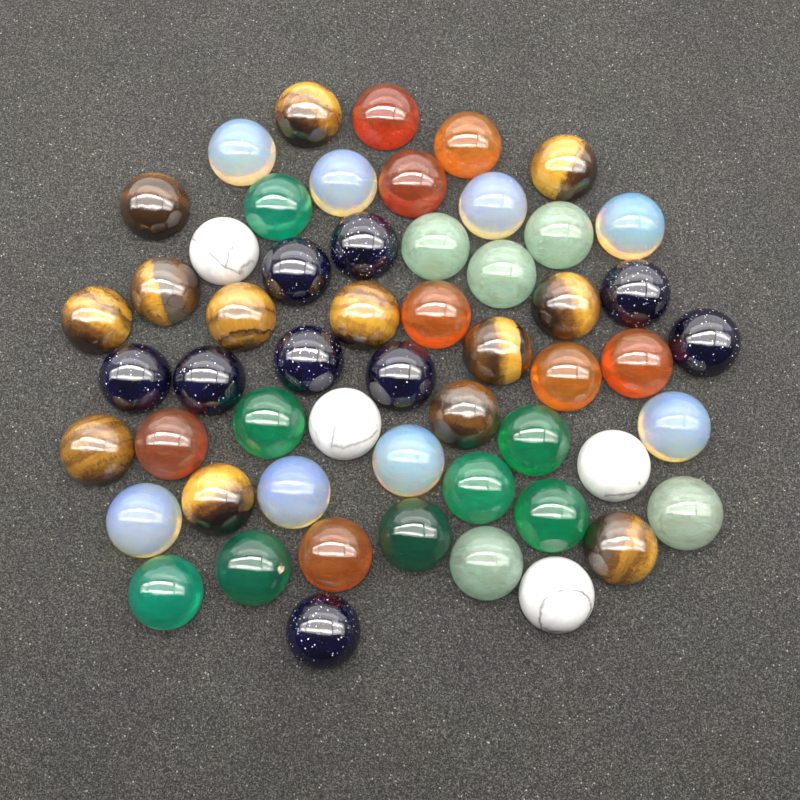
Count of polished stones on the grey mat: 55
